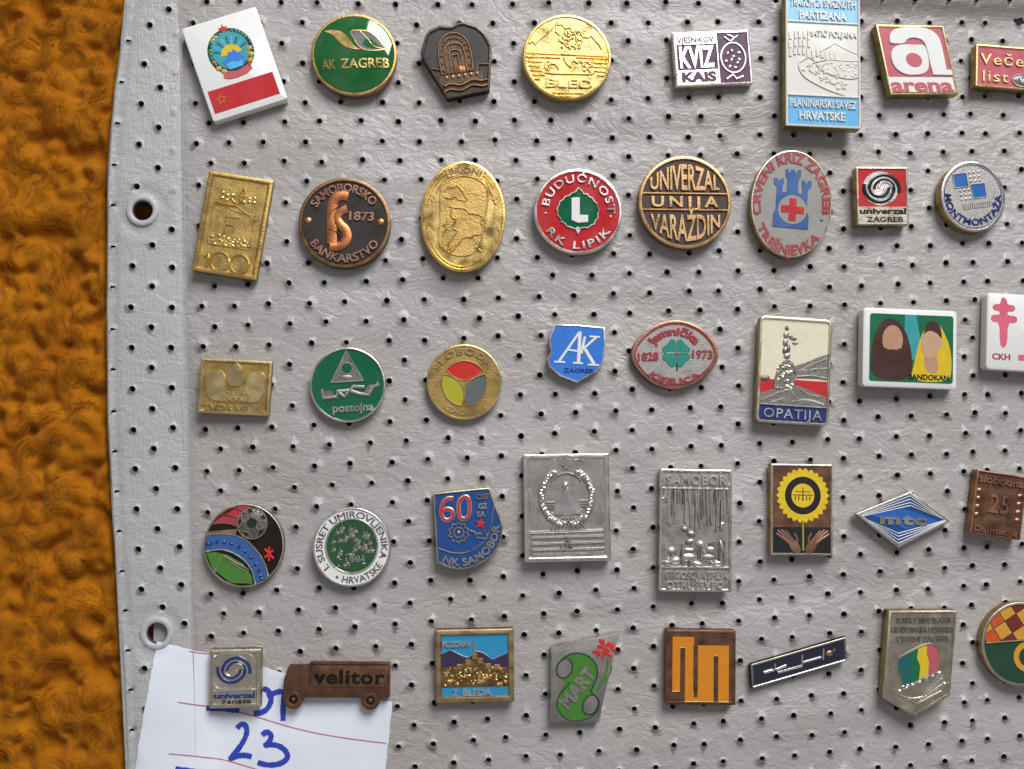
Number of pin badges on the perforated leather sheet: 40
